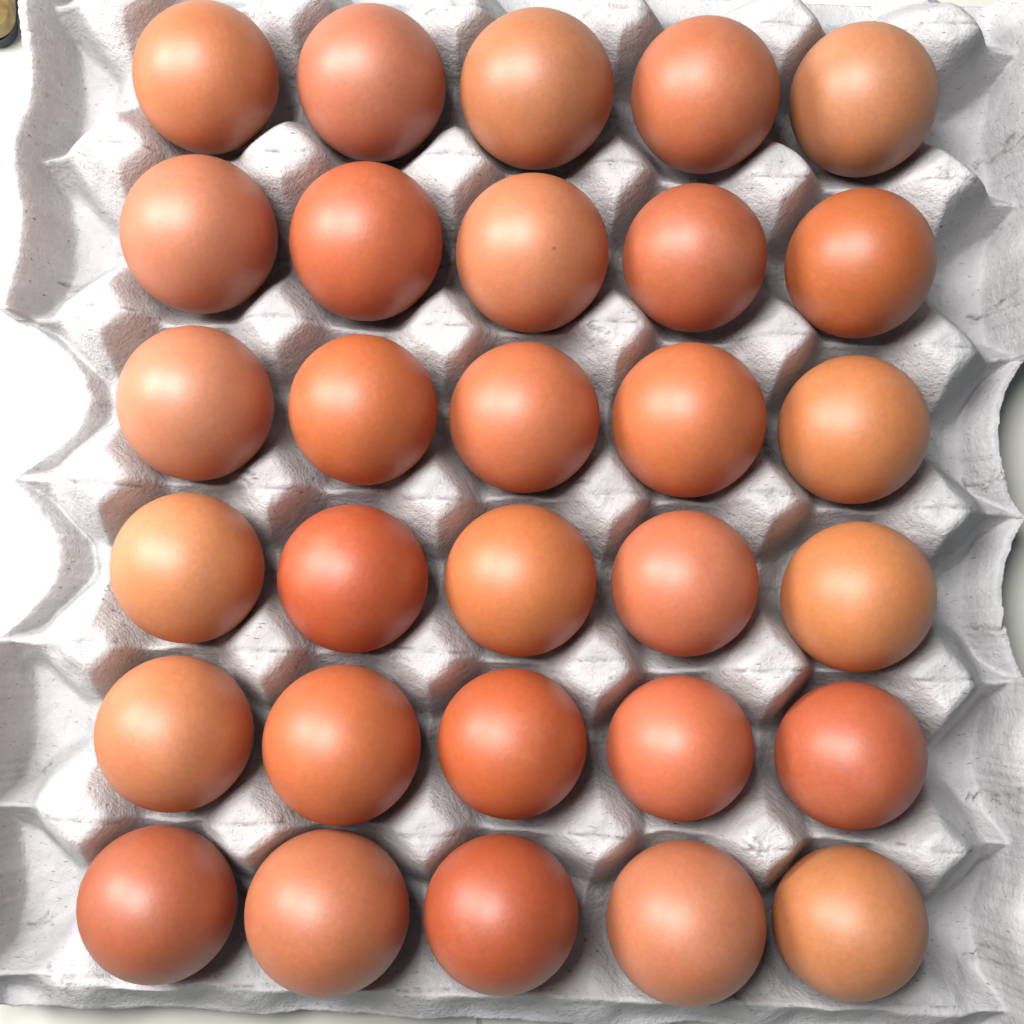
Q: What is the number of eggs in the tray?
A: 30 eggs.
